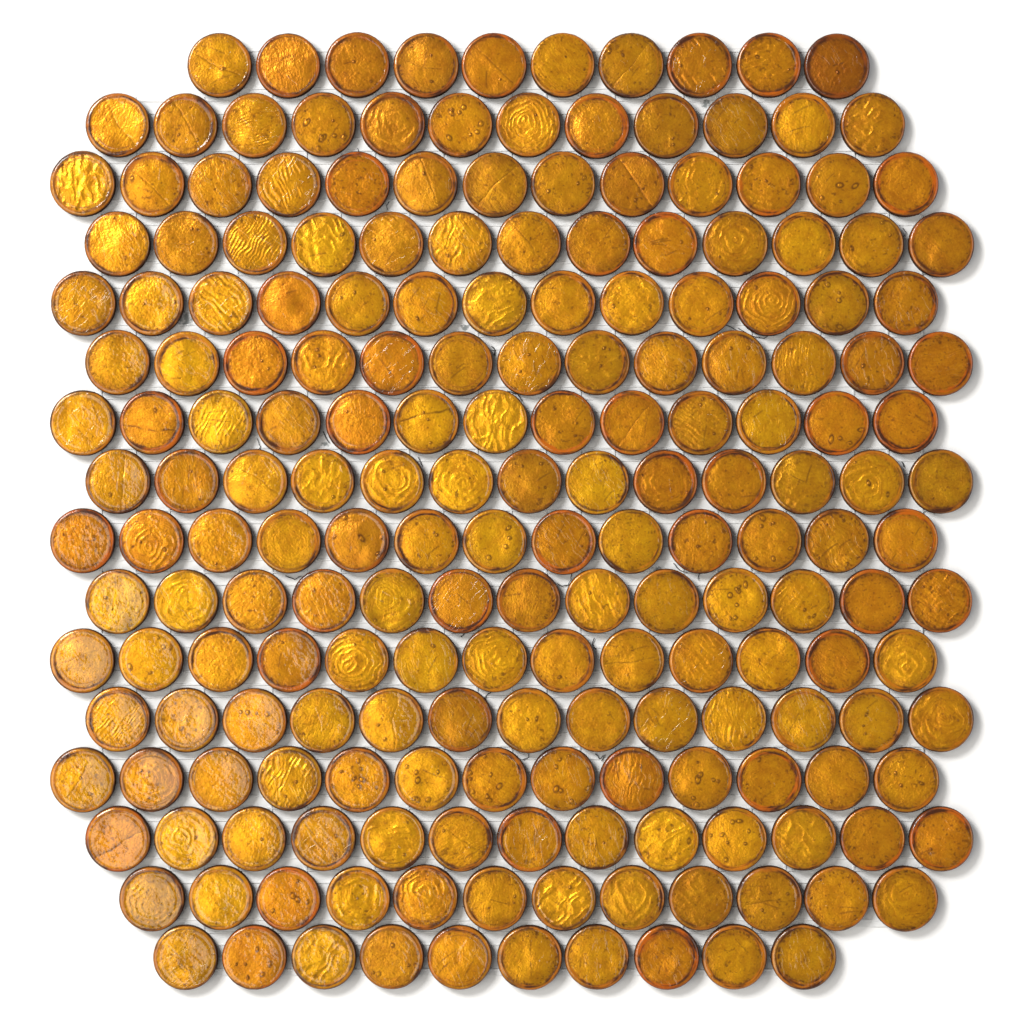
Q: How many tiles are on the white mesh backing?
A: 200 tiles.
